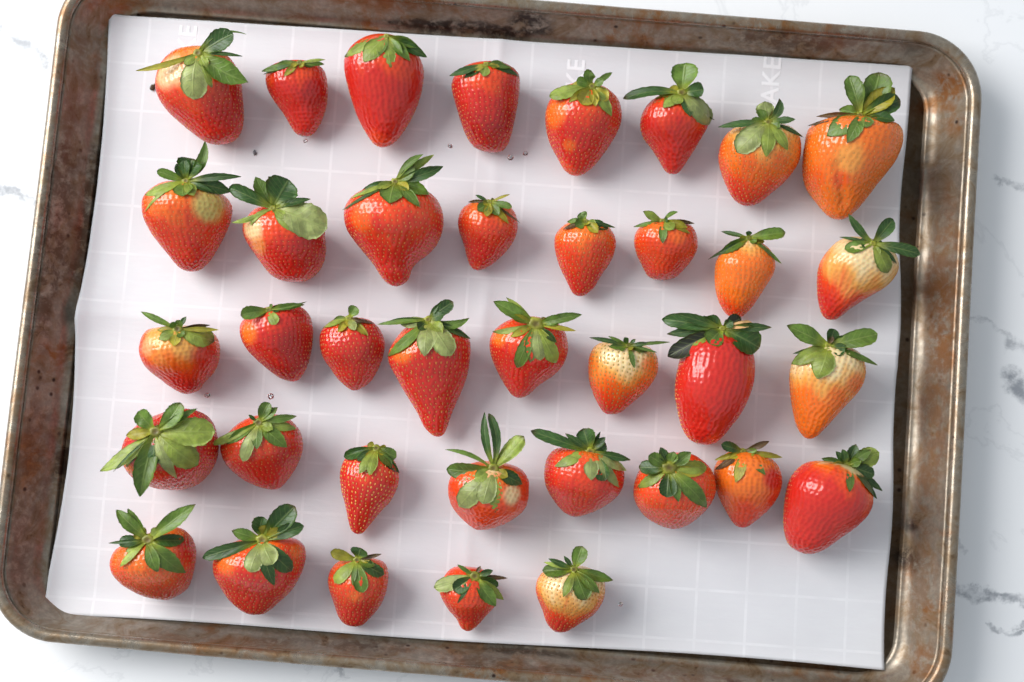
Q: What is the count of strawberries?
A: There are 37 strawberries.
